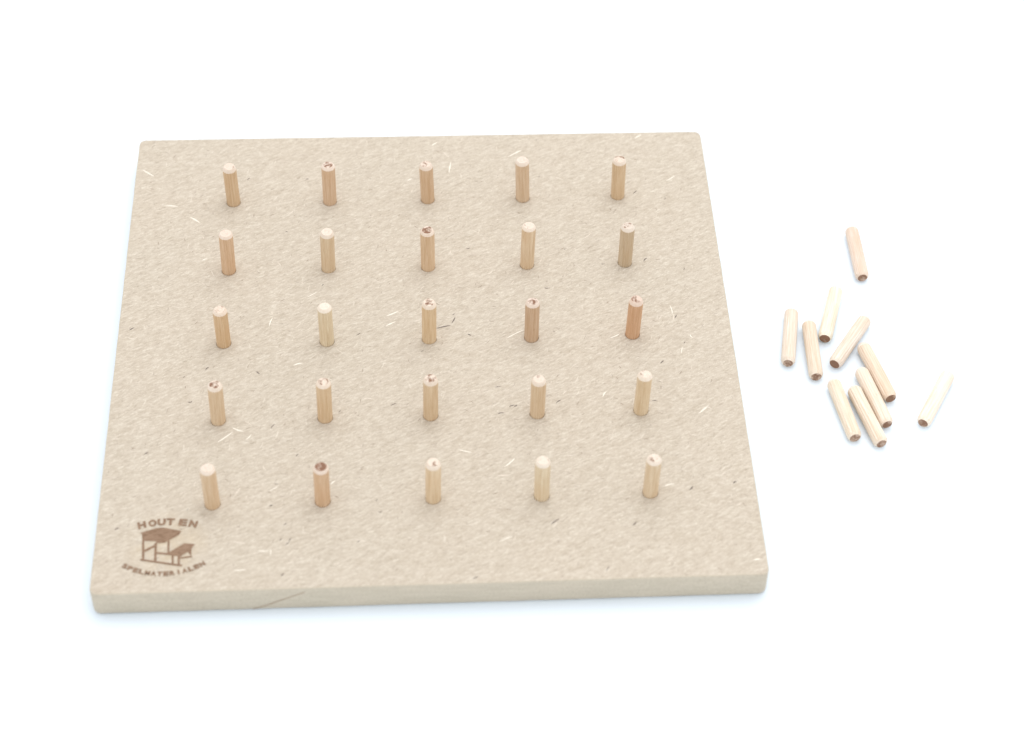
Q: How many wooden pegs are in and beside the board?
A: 35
